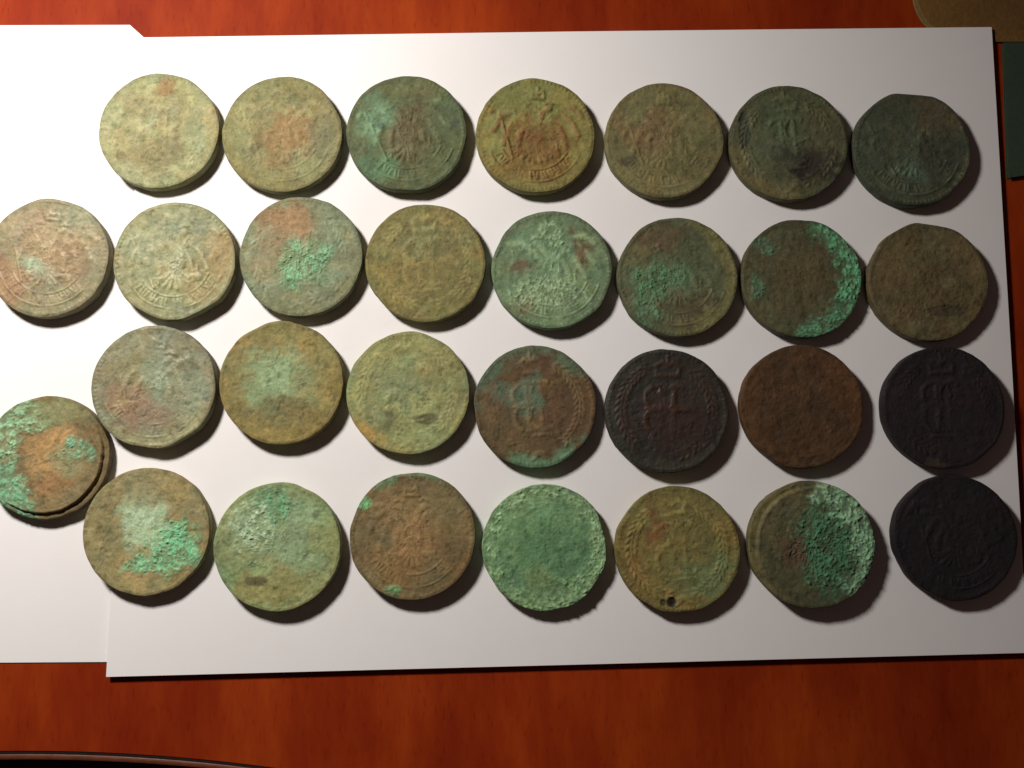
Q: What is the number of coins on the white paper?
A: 30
